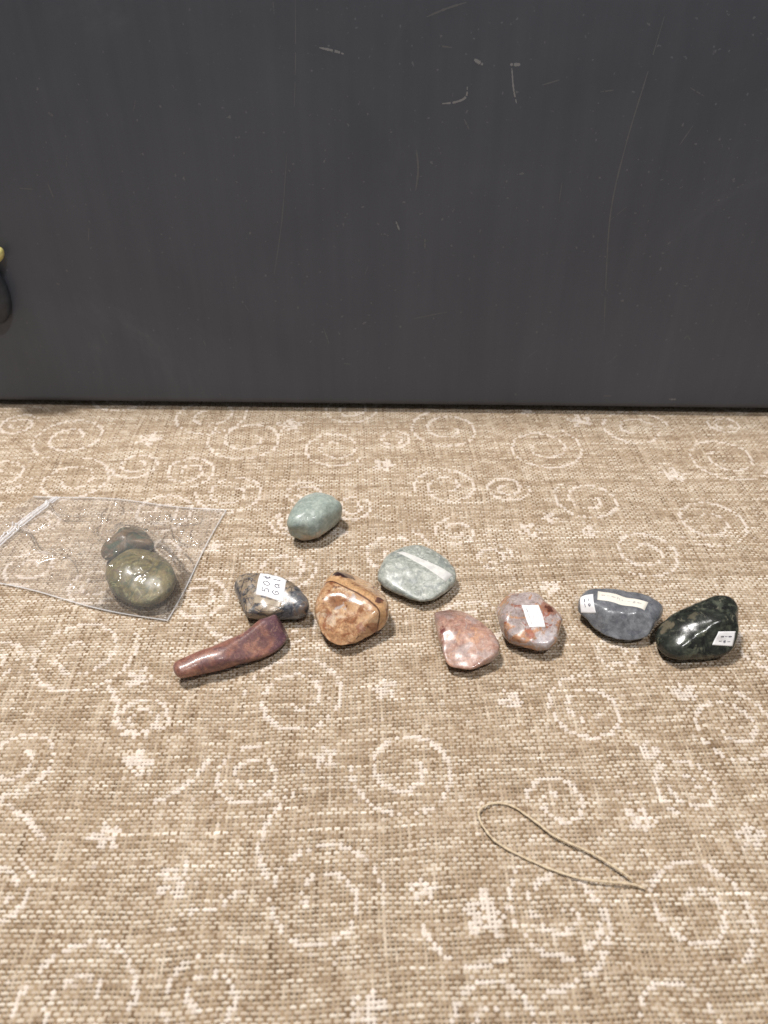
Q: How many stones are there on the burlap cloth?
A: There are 11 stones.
